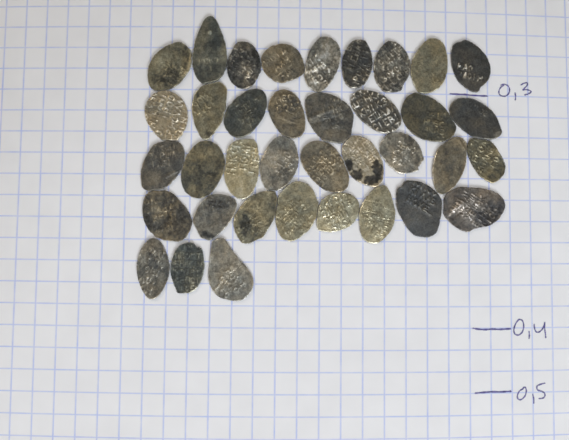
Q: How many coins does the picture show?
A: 37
